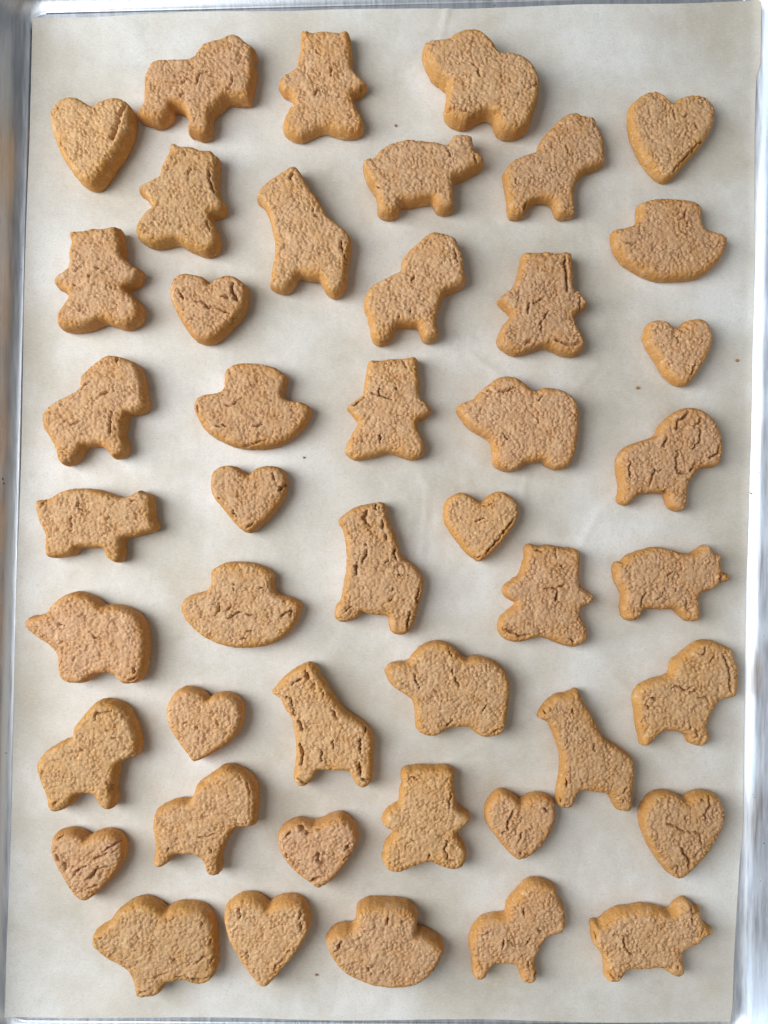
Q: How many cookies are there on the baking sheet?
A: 45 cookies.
